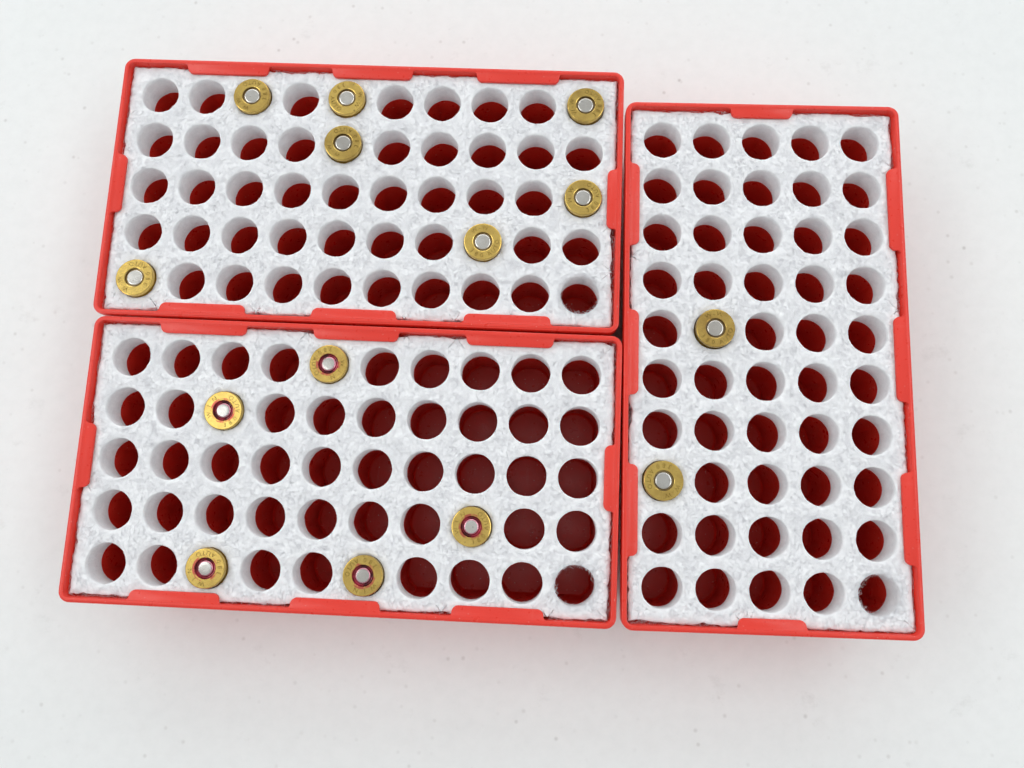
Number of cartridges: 14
